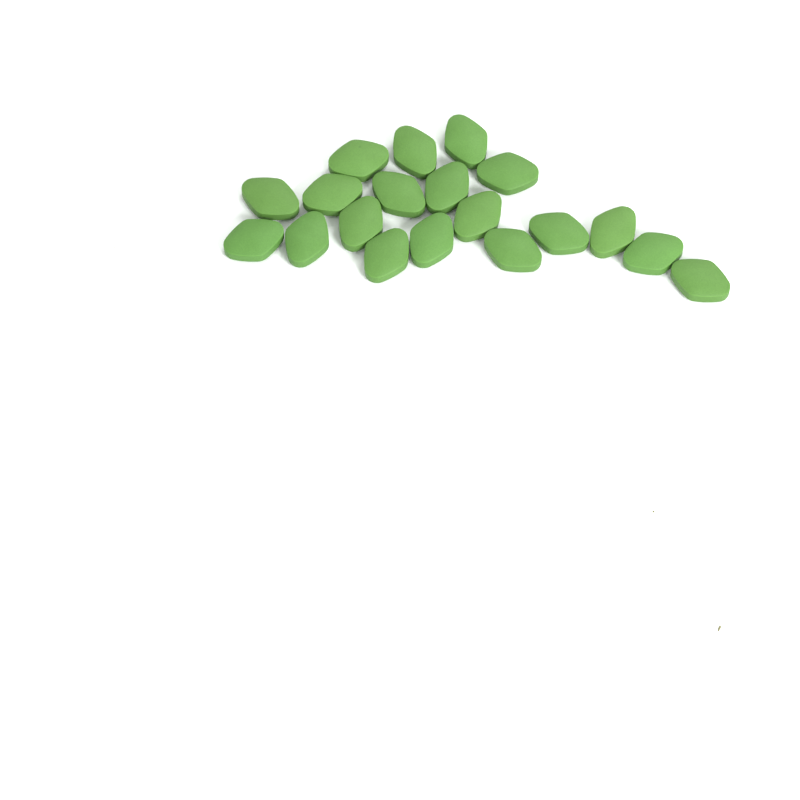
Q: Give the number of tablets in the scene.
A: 19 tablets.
